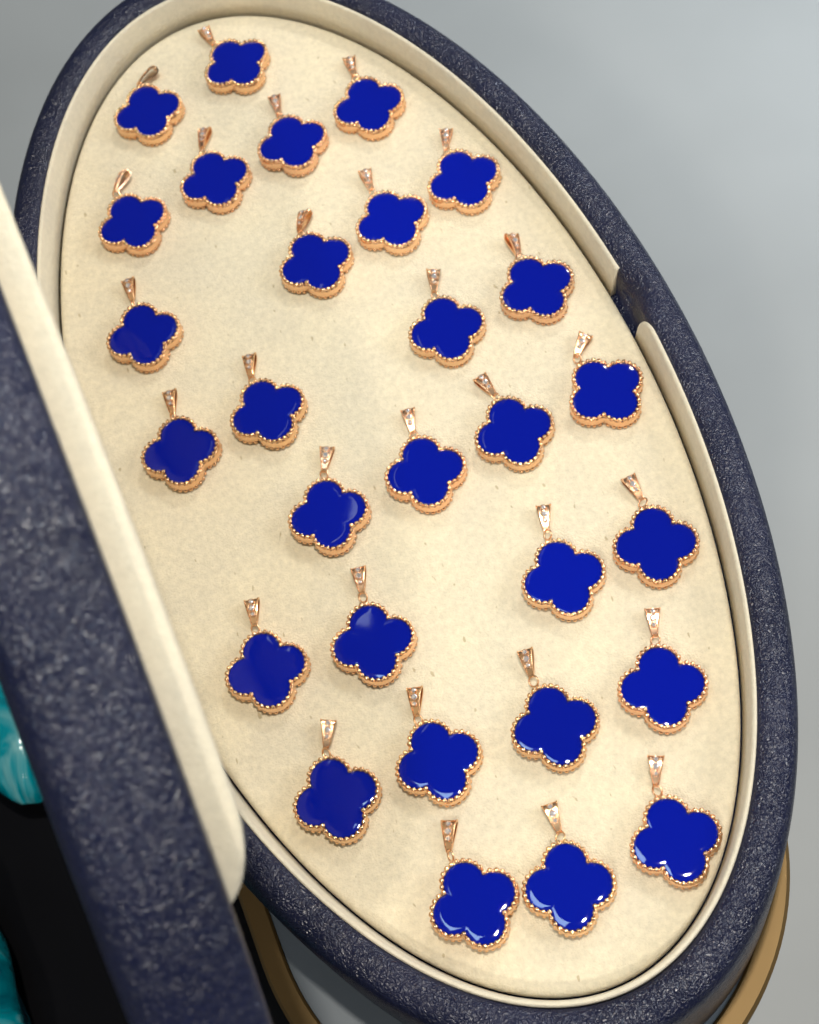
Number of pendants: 29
